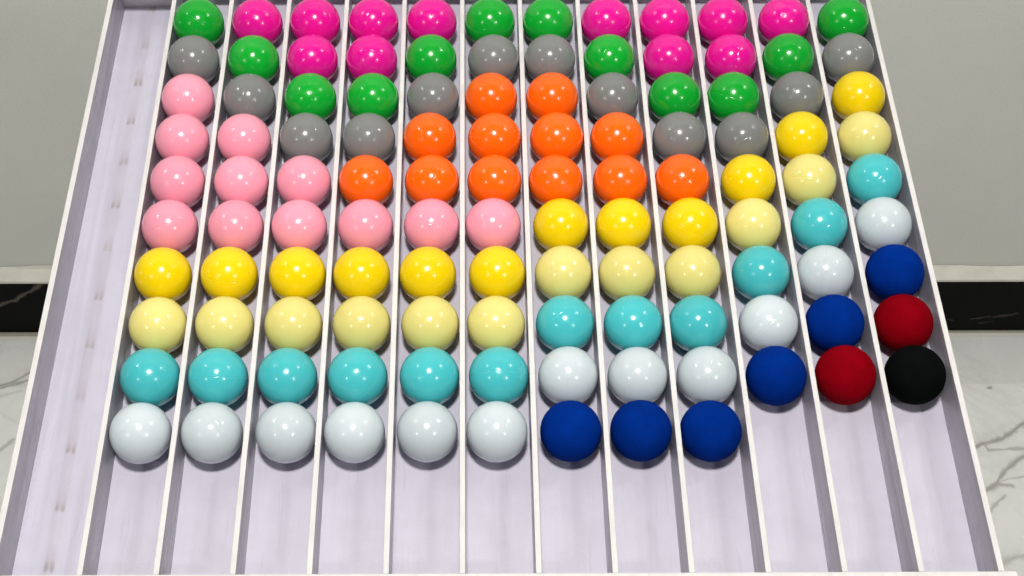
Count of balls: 117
